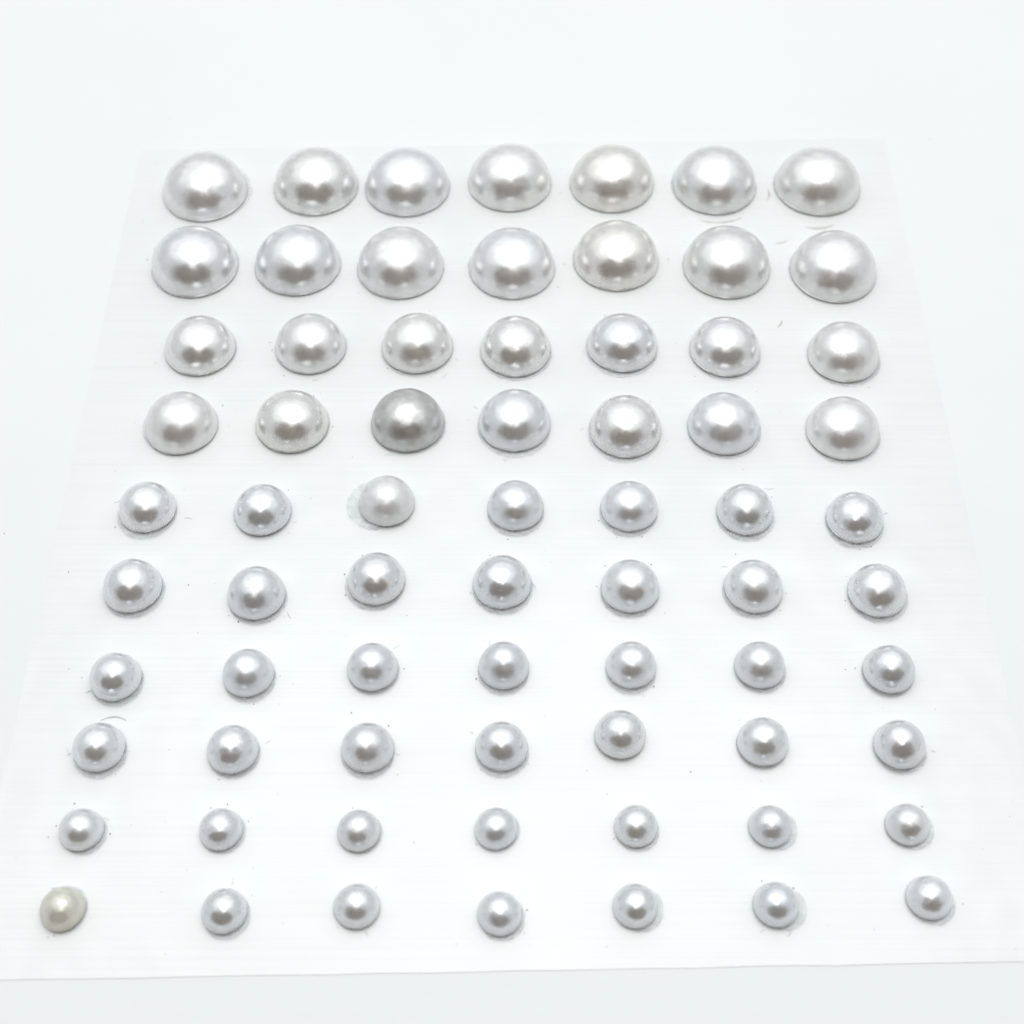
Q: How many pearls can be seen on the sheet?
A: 70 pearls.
